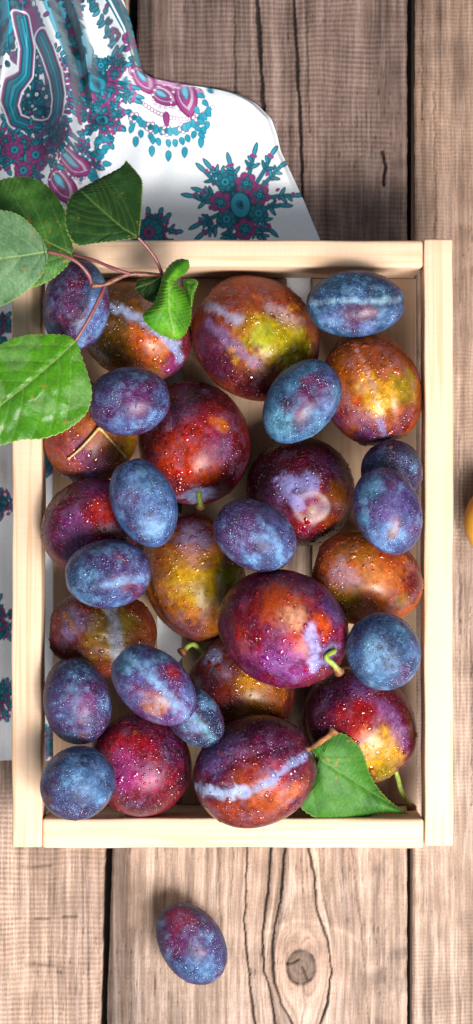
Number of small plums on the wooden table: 15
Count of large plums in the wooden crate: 15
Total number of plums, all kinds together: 30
